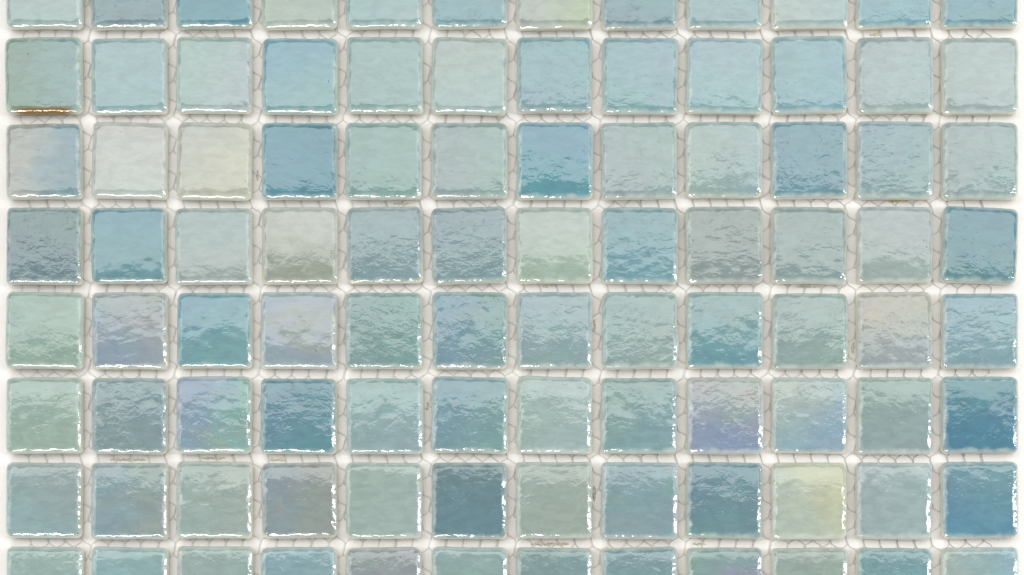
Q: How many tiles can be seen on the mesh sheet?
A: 96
